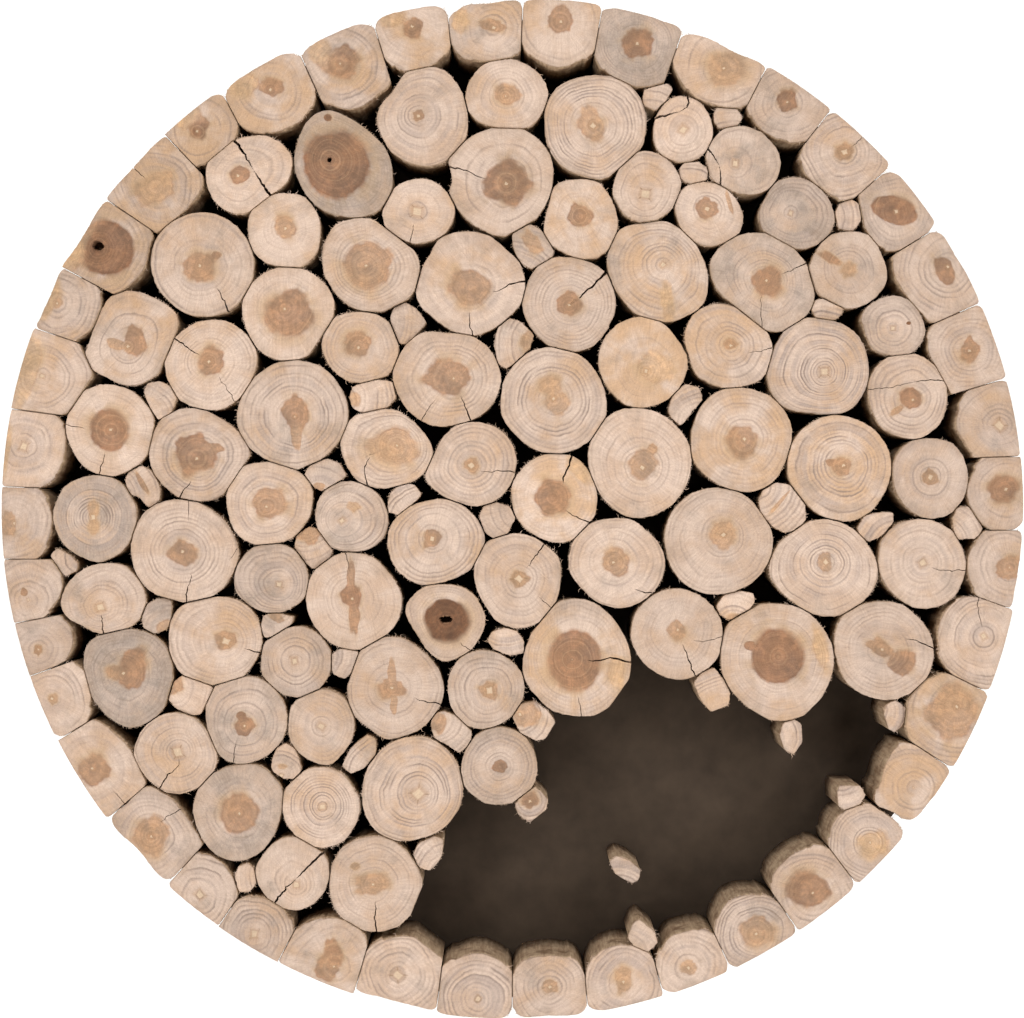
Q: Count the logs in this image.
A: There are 115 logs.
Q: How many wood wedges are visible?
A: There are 39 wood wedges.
